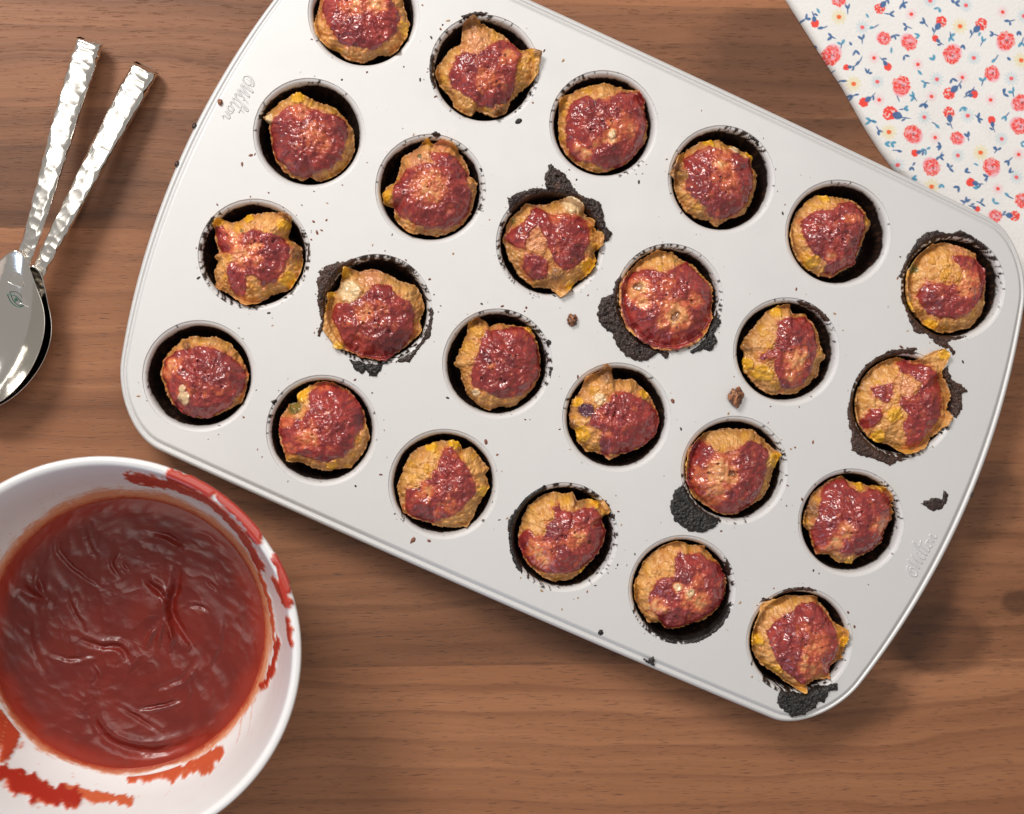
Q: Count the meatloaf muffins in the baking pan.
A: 24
